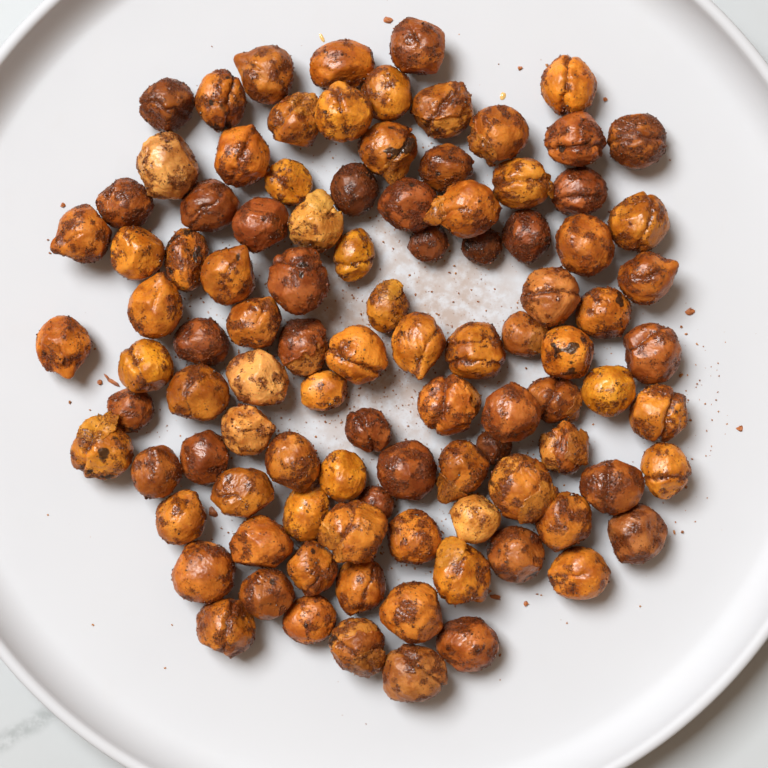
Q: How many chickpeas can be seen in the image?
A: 100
